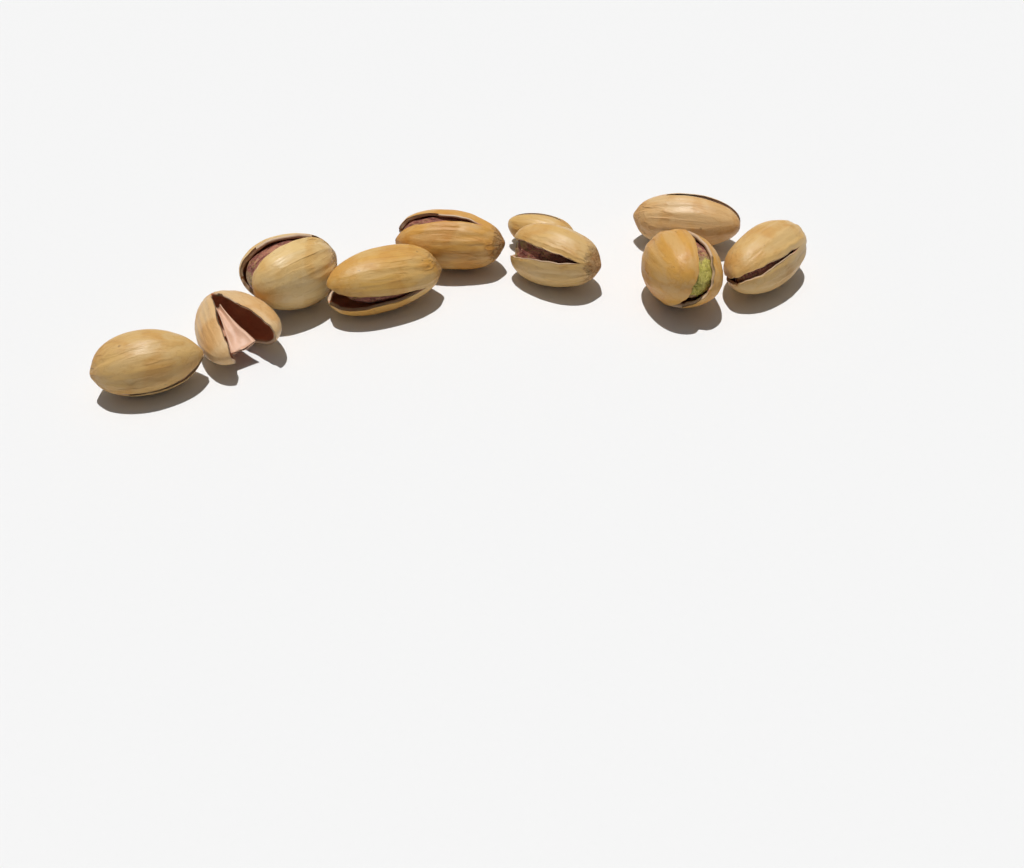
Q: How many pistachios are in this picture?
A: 10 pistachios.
